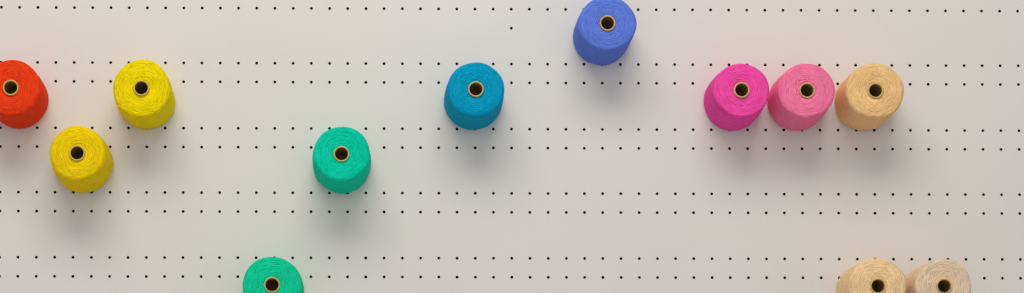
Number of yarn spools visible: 12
